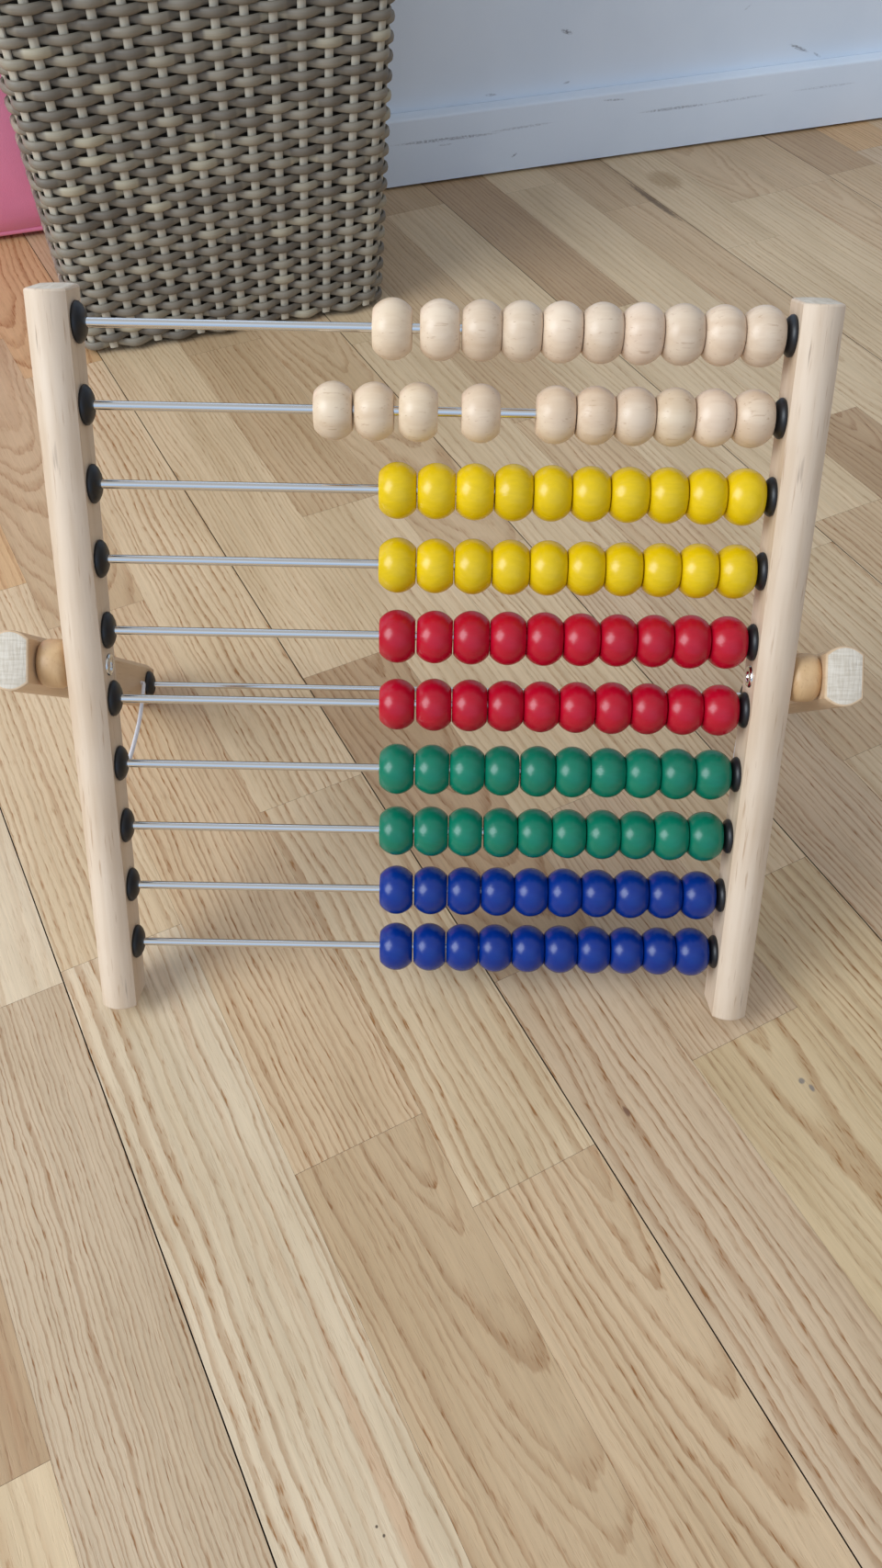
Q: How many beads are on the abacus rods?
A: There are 100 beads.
